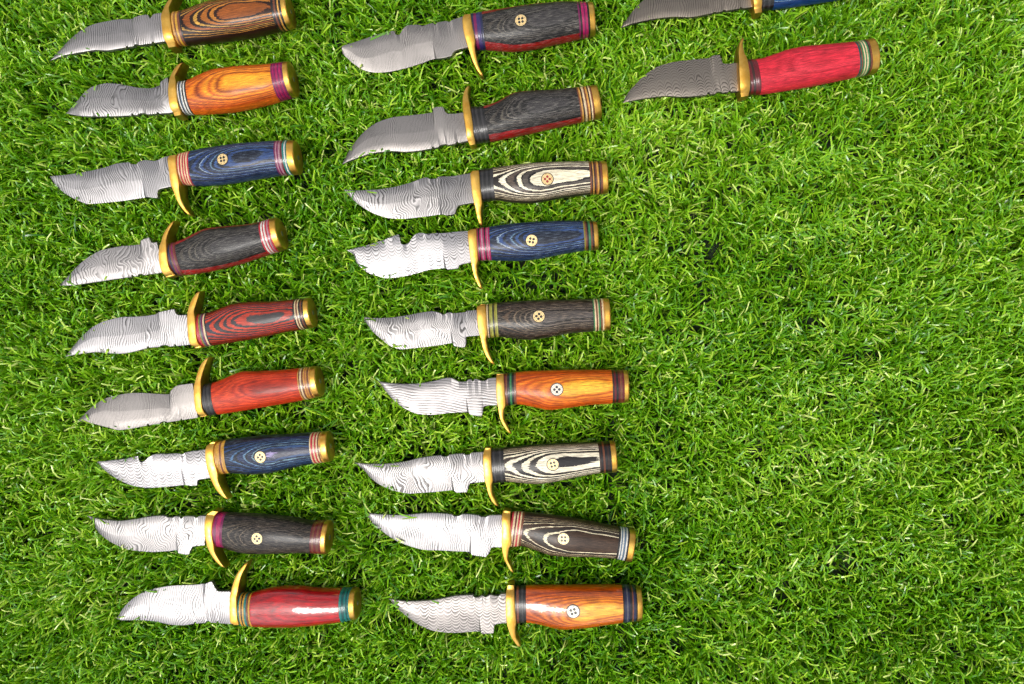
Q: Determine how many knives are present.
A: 20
